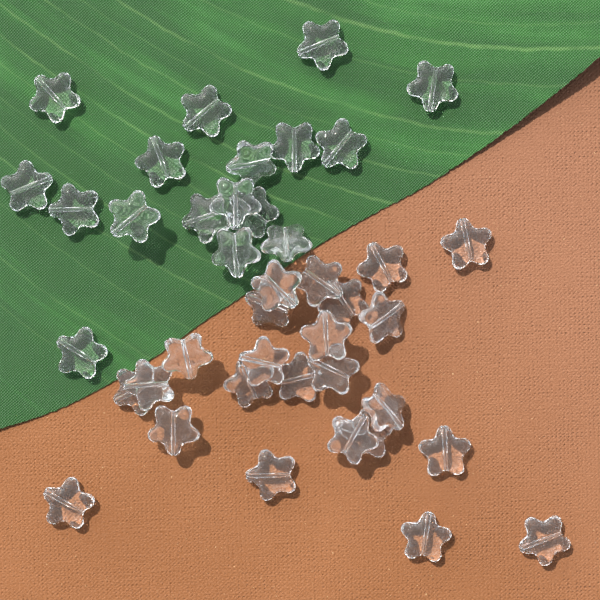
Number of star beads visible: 41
